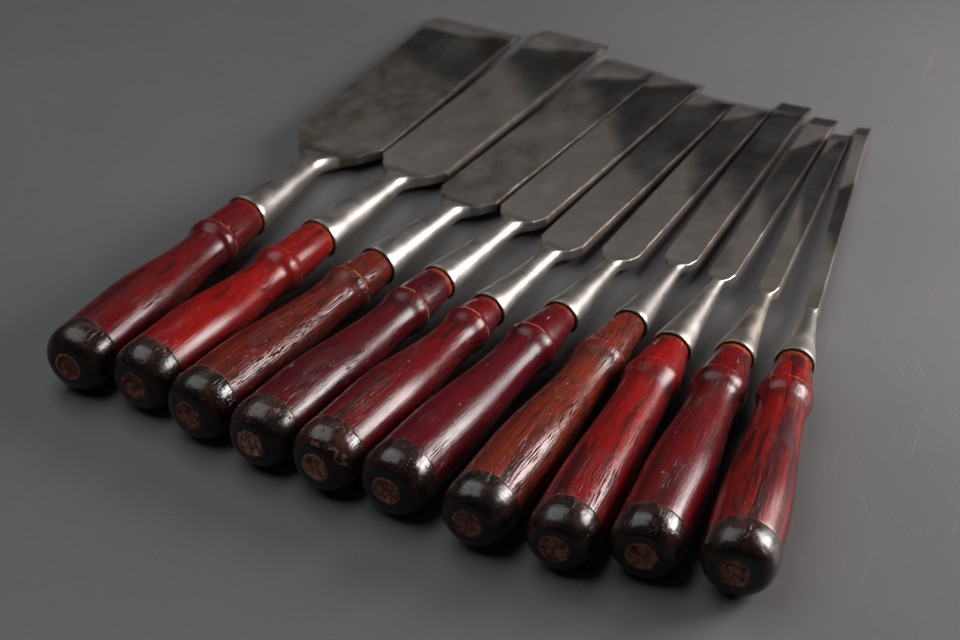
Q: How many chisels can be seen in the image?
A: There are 10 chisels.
